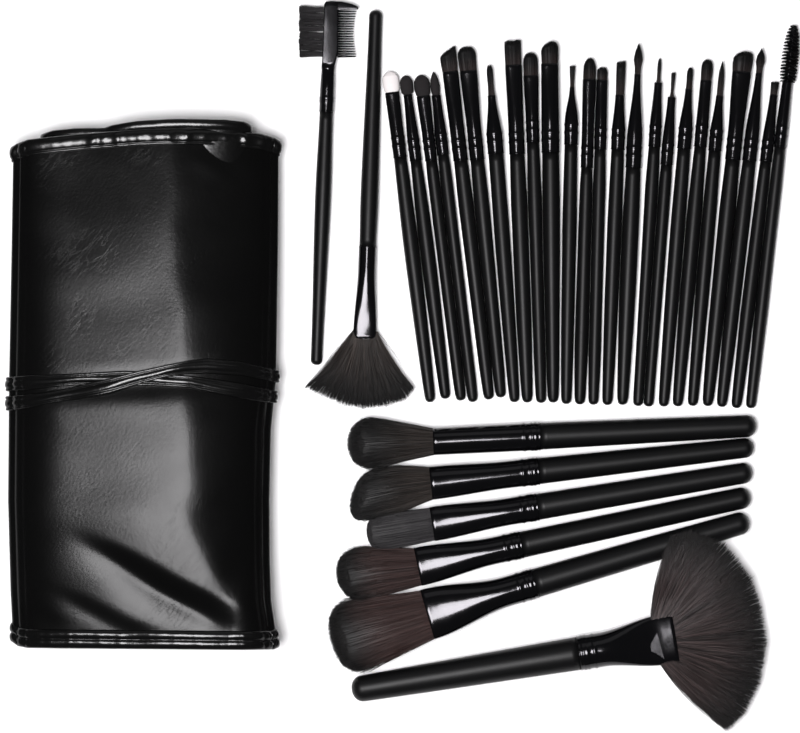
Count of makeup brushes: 32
